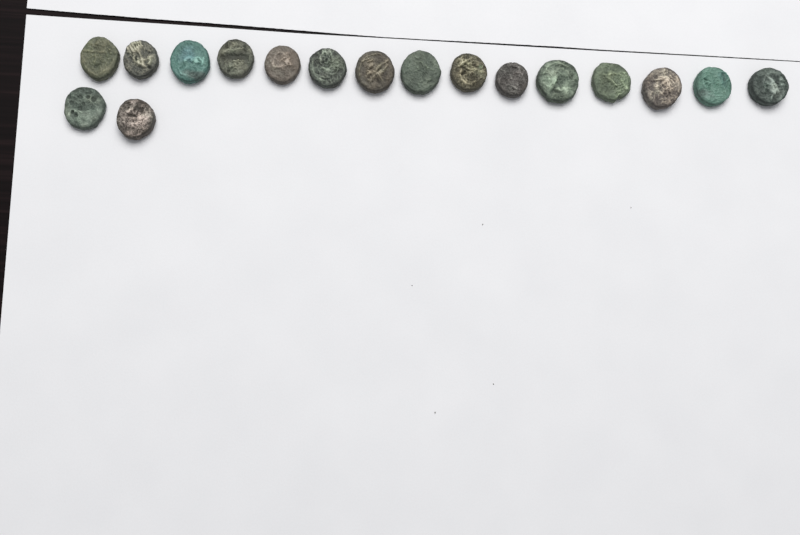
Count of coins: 17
